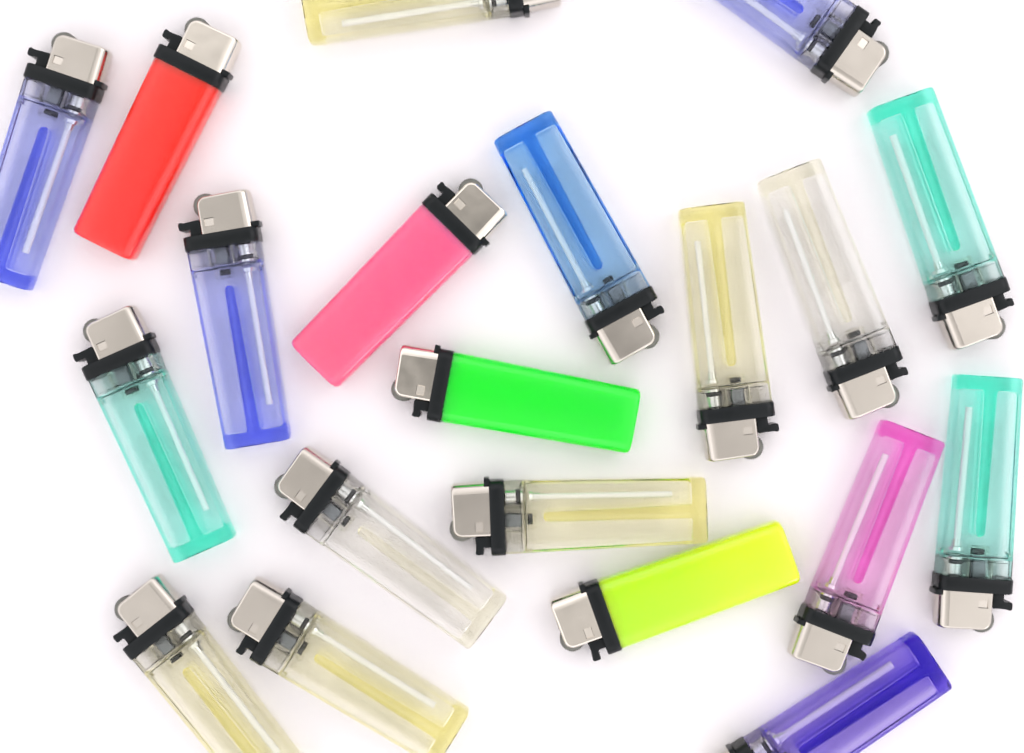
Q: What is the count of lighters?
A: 20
